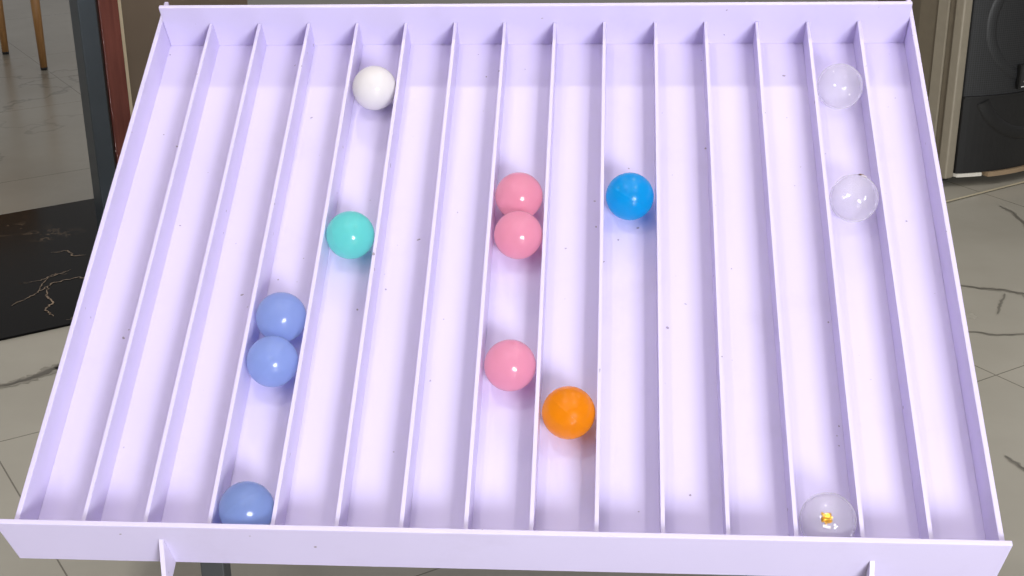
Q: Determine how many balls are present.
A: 13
